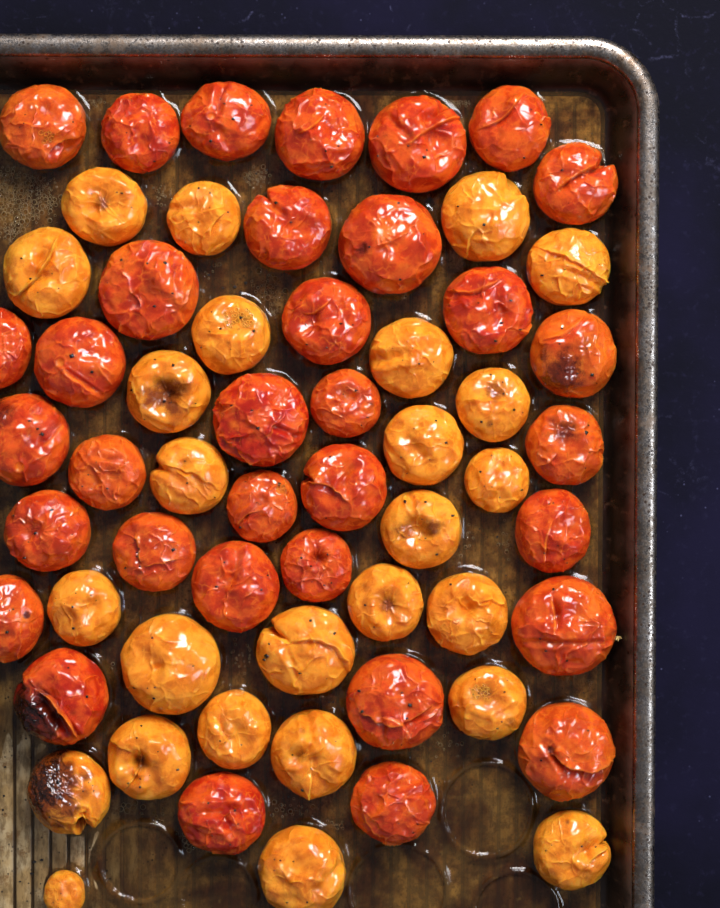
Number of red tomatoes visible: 34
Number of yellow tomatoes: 26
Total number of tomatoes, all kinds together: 60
